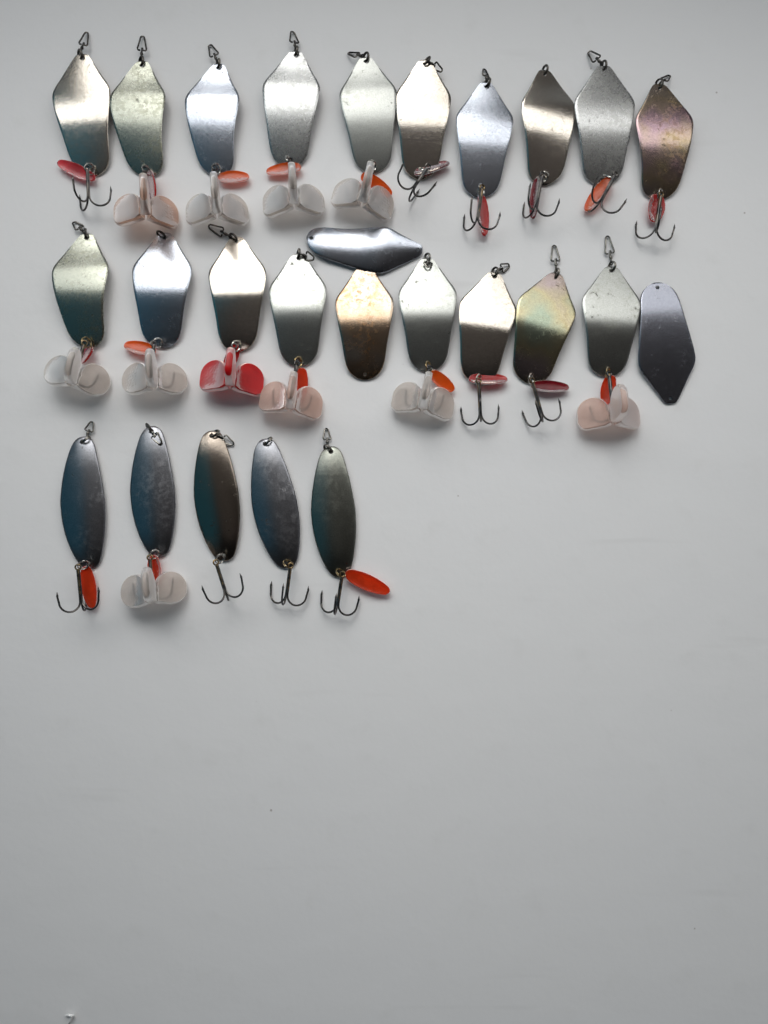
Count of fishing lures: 26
